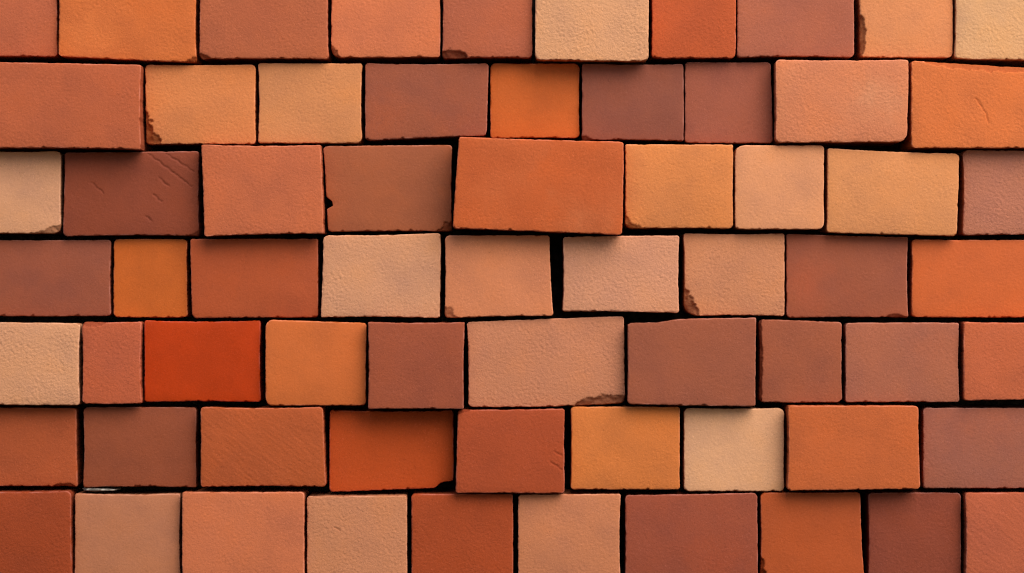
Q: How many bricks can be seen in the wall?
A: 66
